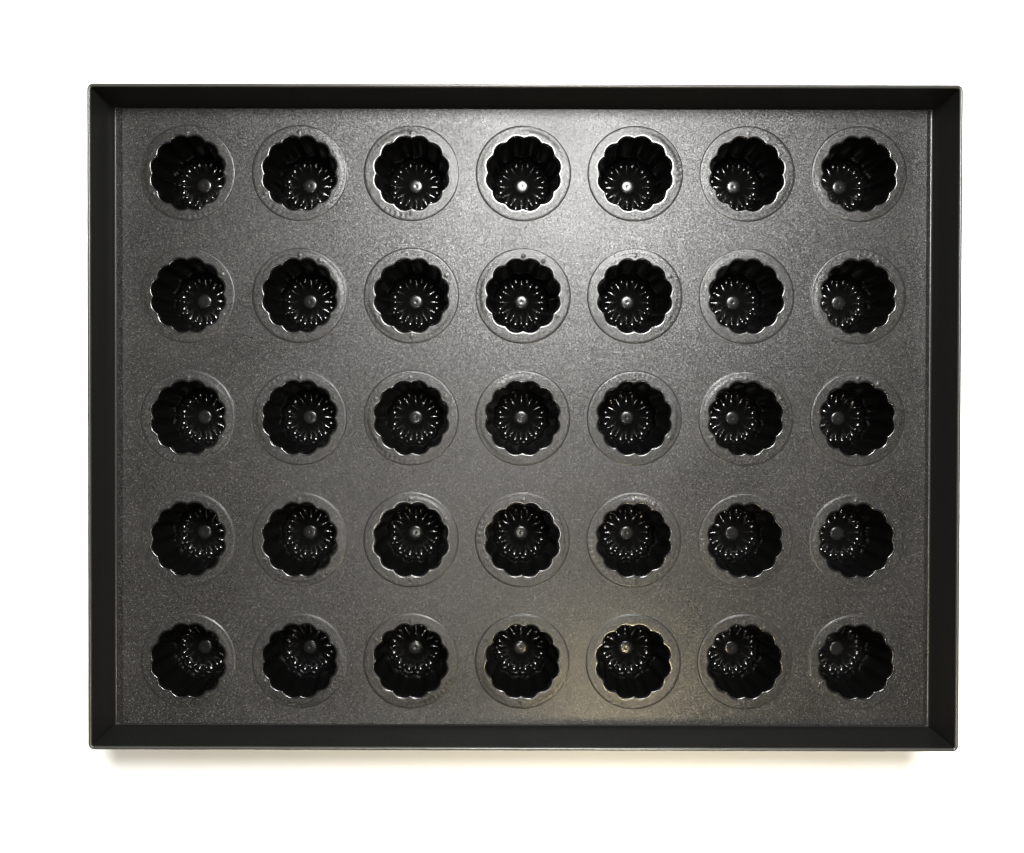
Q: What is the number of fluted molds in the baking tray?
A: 35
